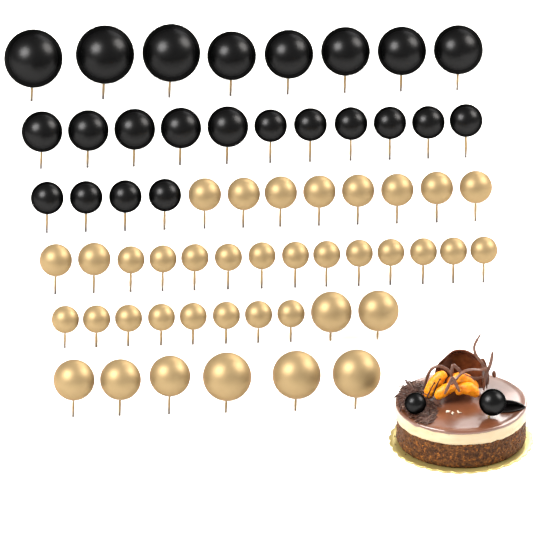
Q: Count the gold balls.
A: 38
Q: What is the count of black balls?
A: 25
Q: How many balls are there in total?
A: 63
